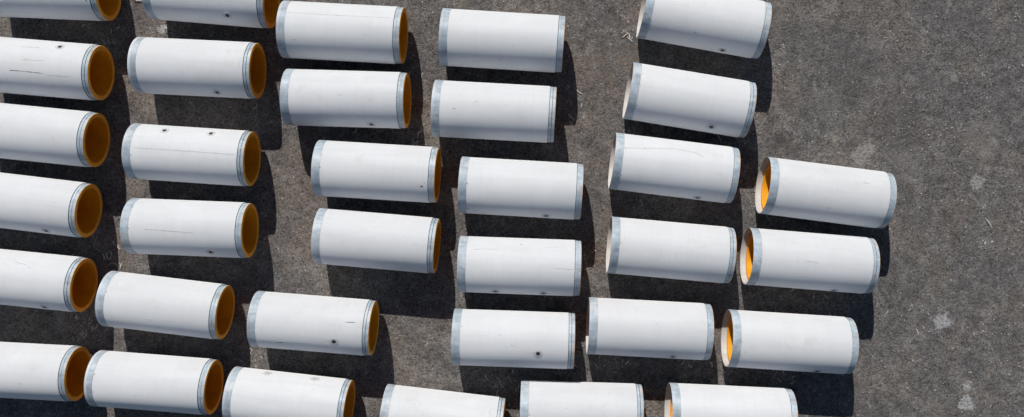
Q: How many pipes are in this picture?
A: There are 34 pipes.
